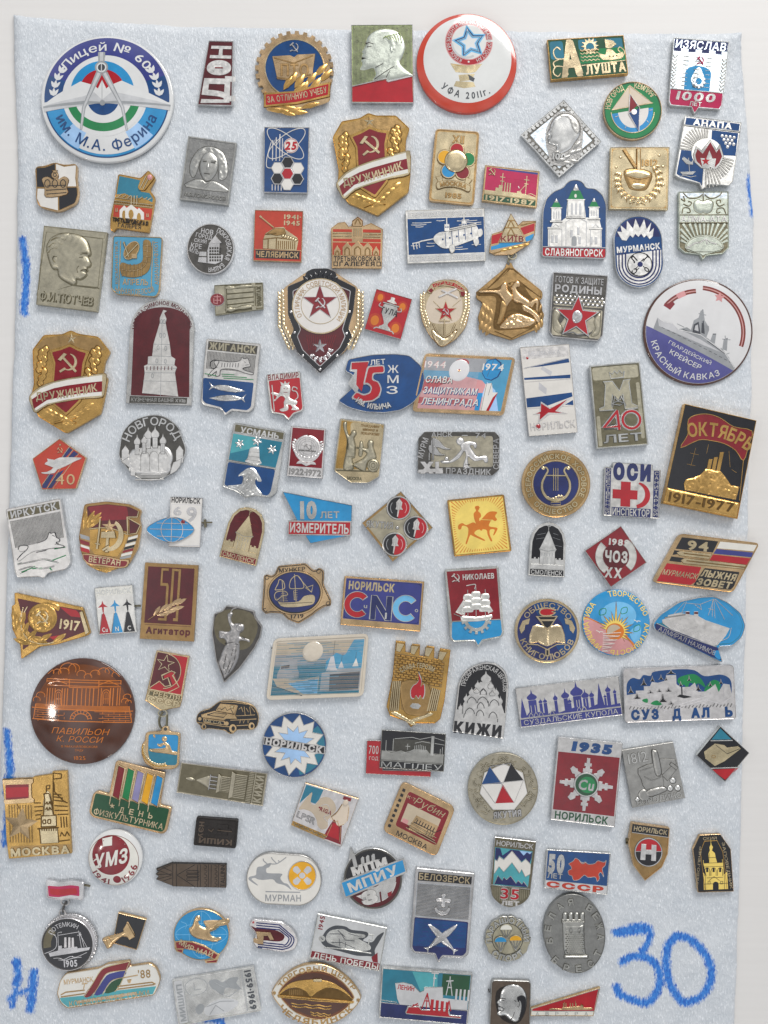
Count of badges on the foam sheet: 113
